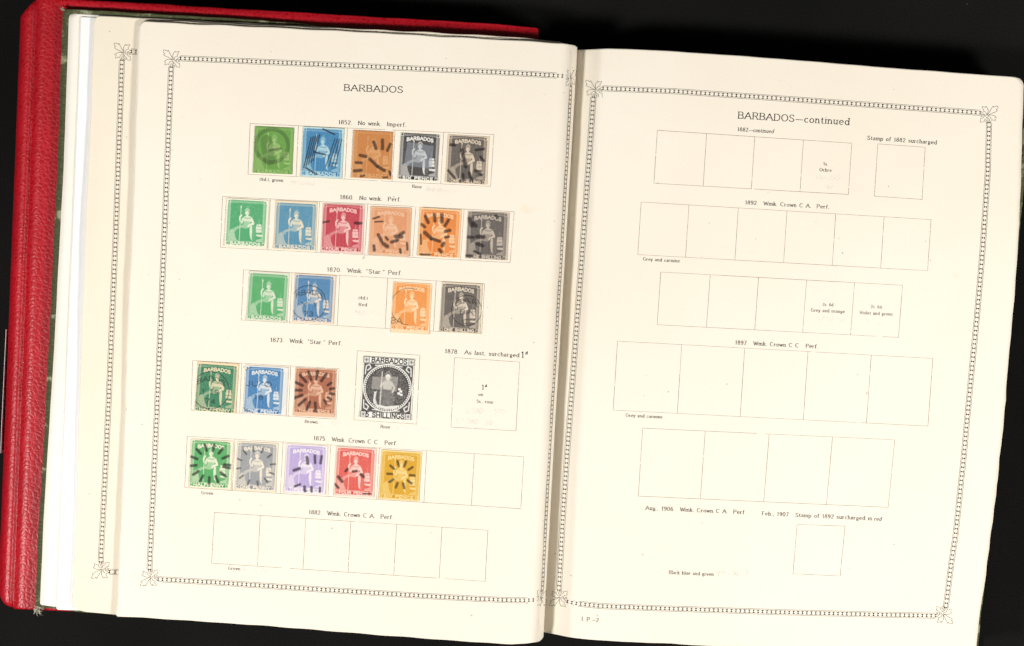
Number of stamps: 24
